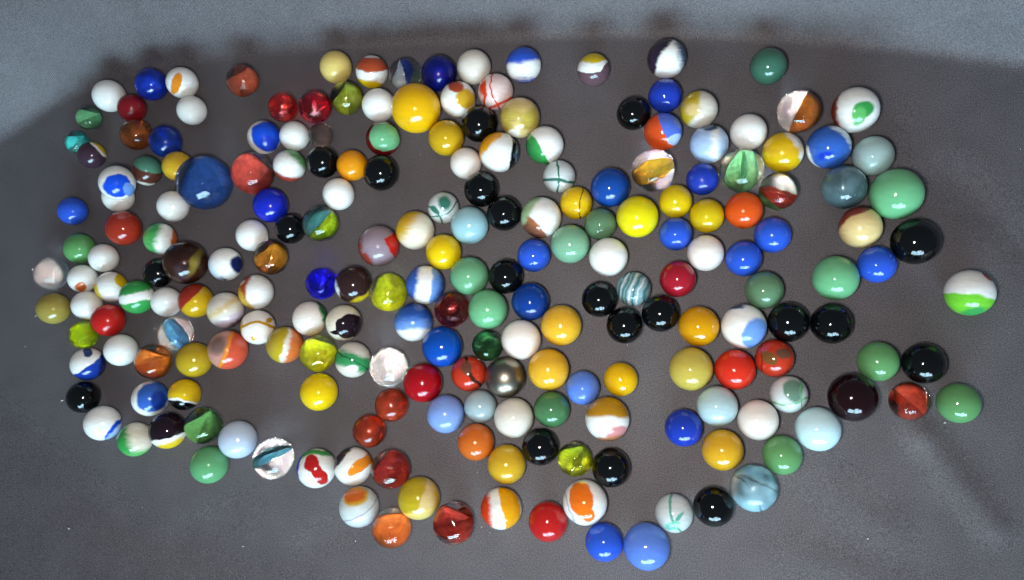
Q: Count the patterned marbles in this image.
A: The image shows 76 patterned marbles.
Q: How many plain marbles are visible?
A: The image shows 139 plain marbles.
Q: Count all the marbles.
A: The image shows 215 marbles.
